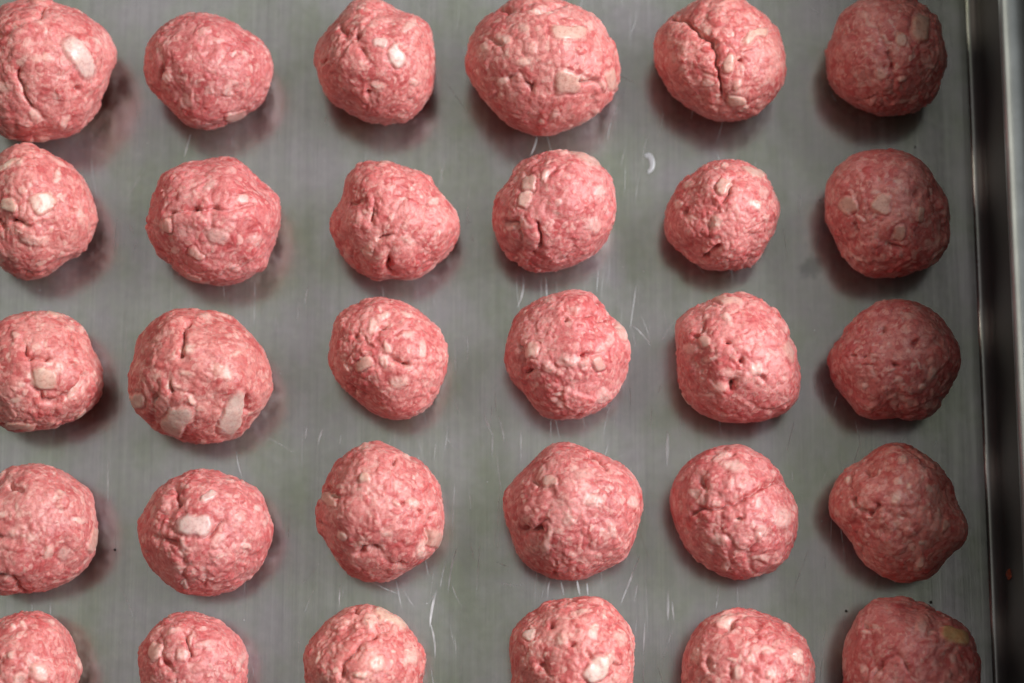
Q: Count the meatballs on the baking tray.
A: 30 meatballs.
